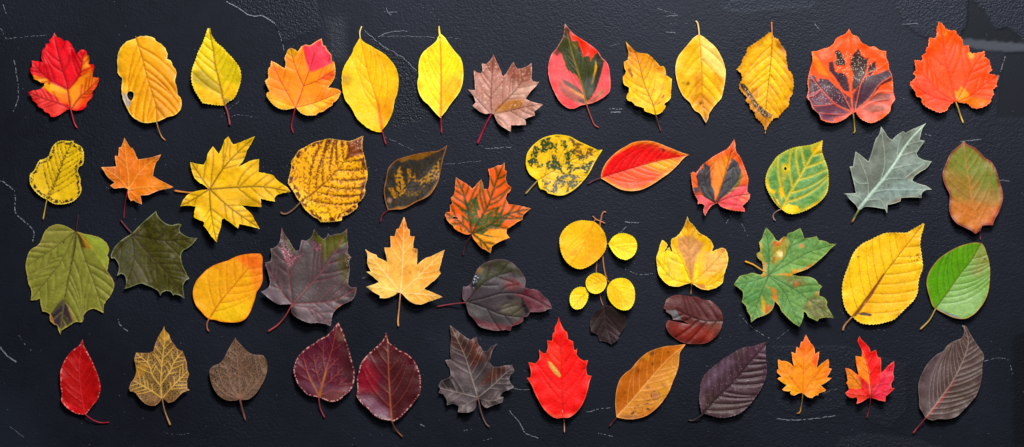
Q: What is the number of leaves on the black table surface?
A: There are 54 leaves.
